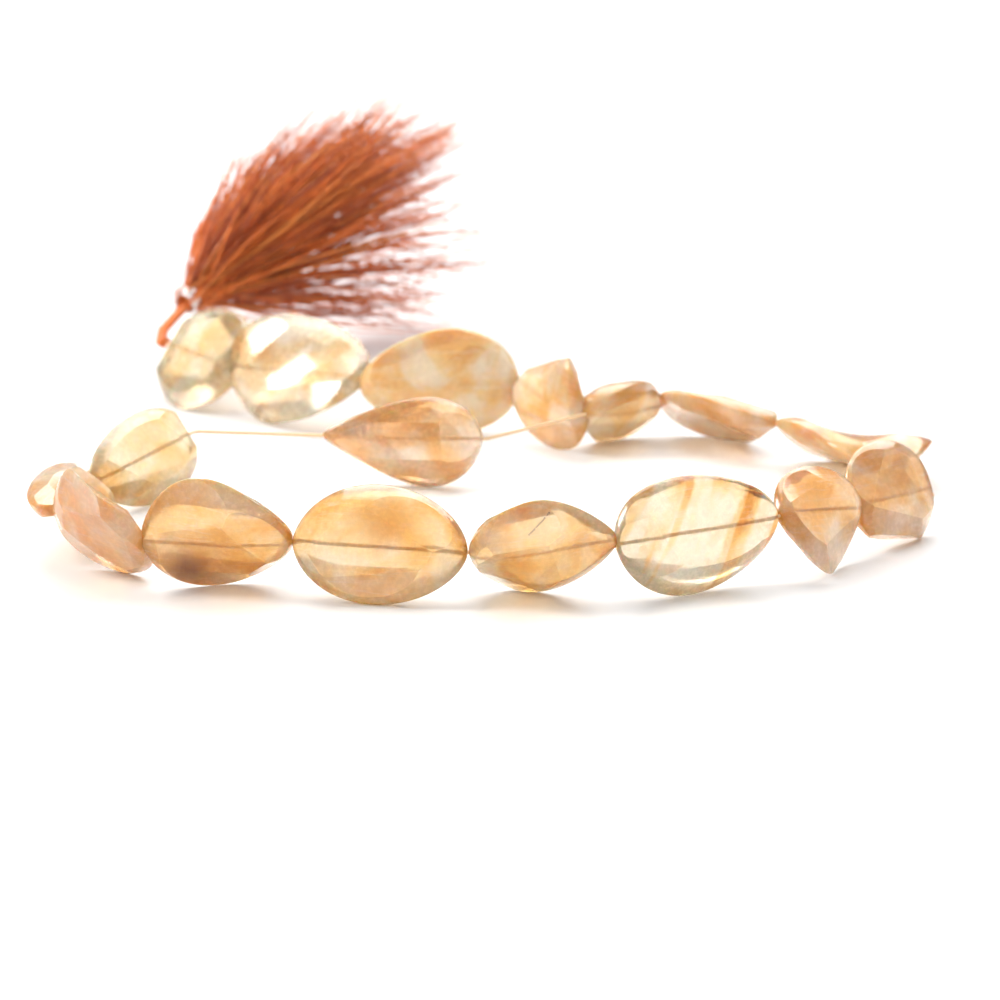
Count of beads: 17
